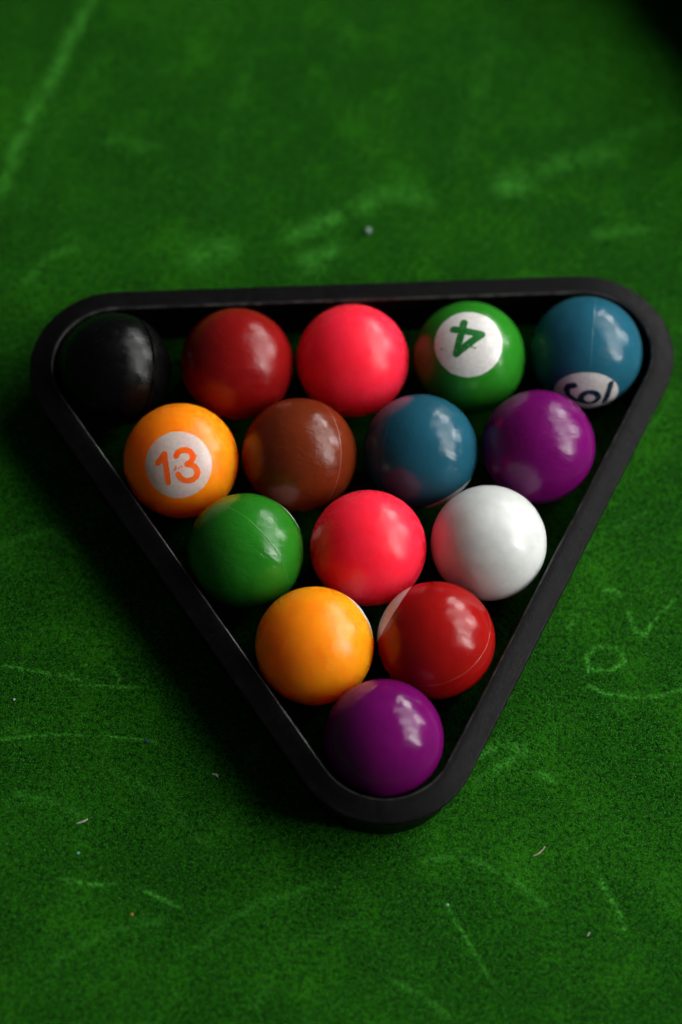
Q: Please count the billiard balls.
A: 15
